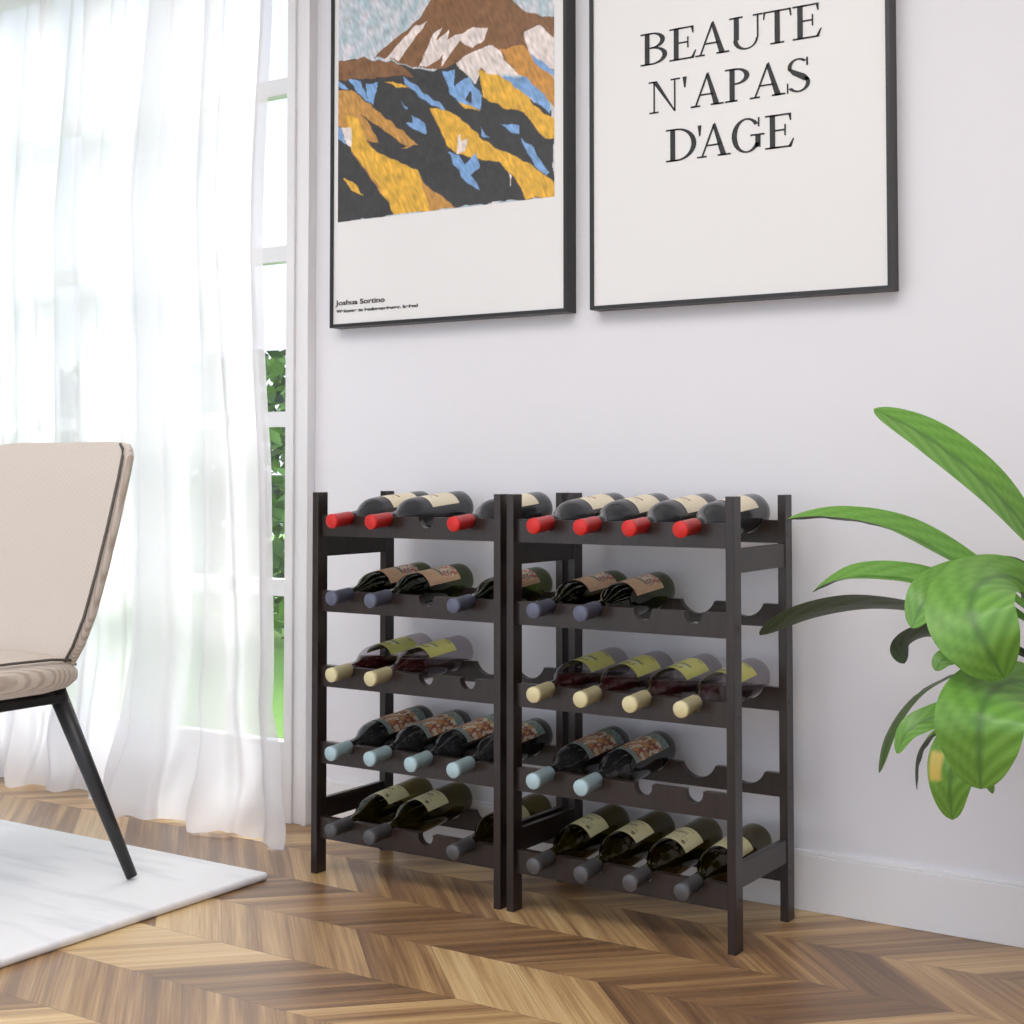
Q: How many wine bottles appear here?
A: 31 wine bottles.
